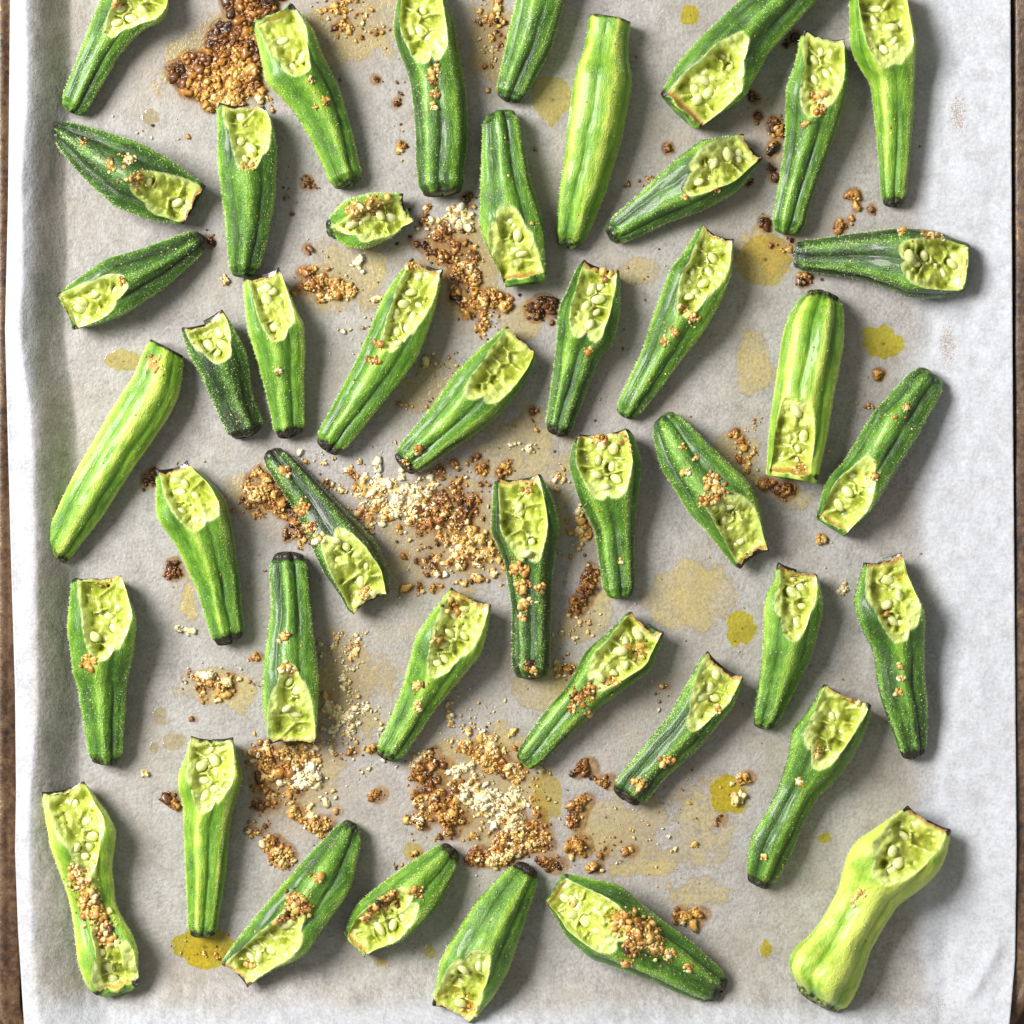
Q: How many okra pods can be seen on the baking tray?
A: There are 44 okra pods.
